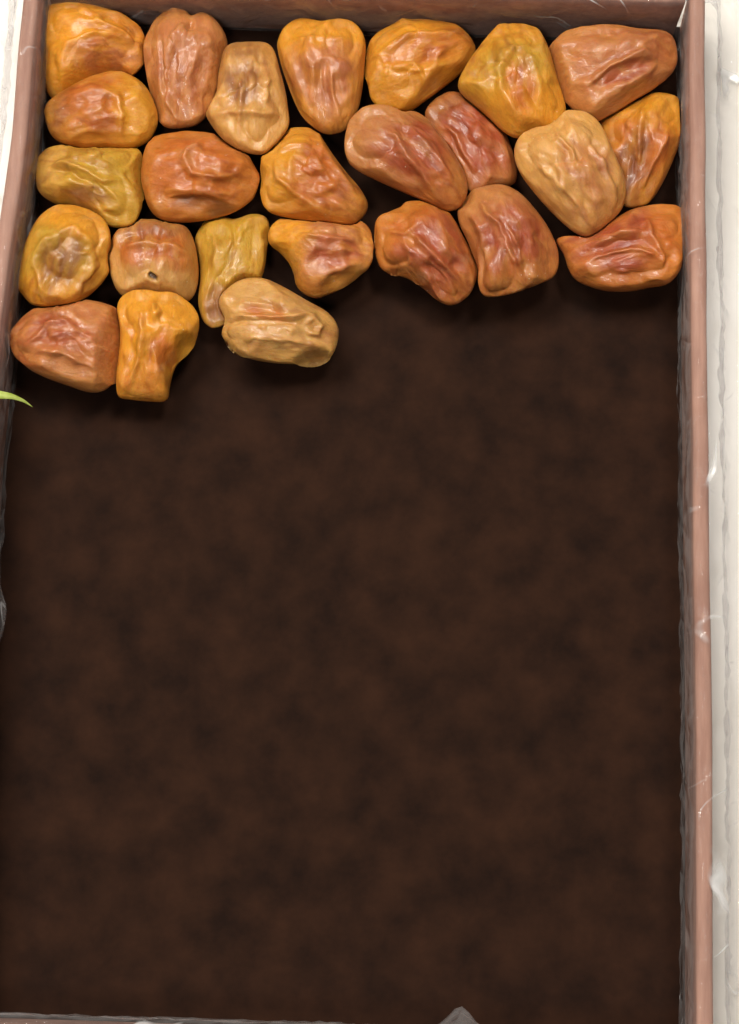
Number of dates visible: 25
